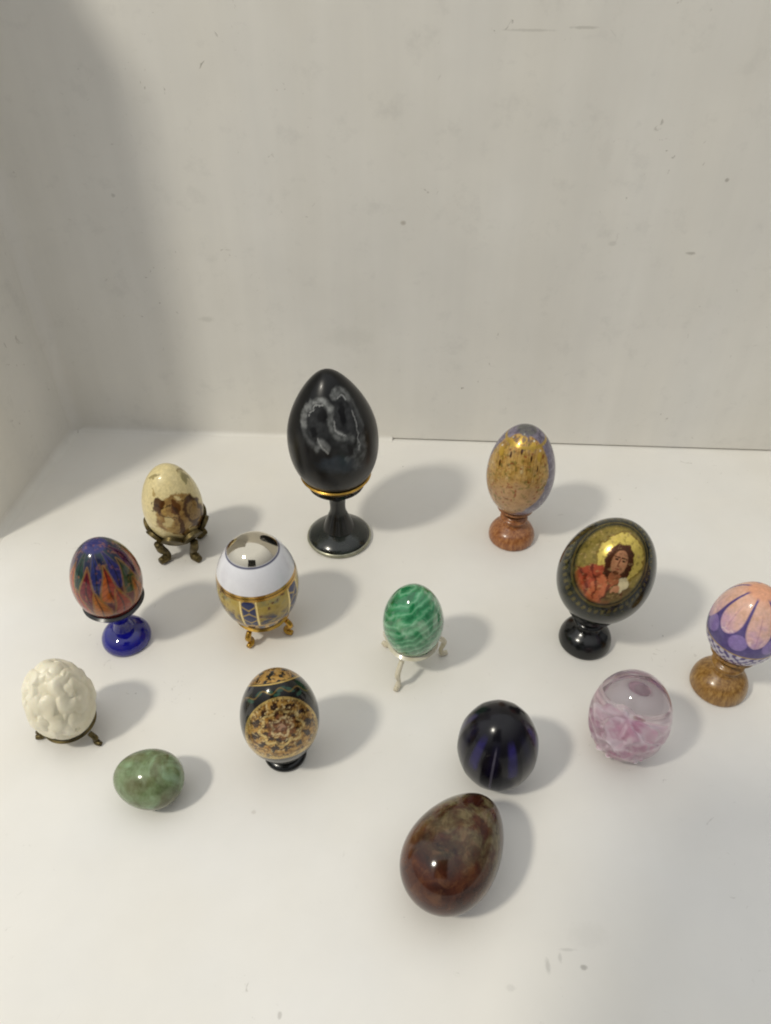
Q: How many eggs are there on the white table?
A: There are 14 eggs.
